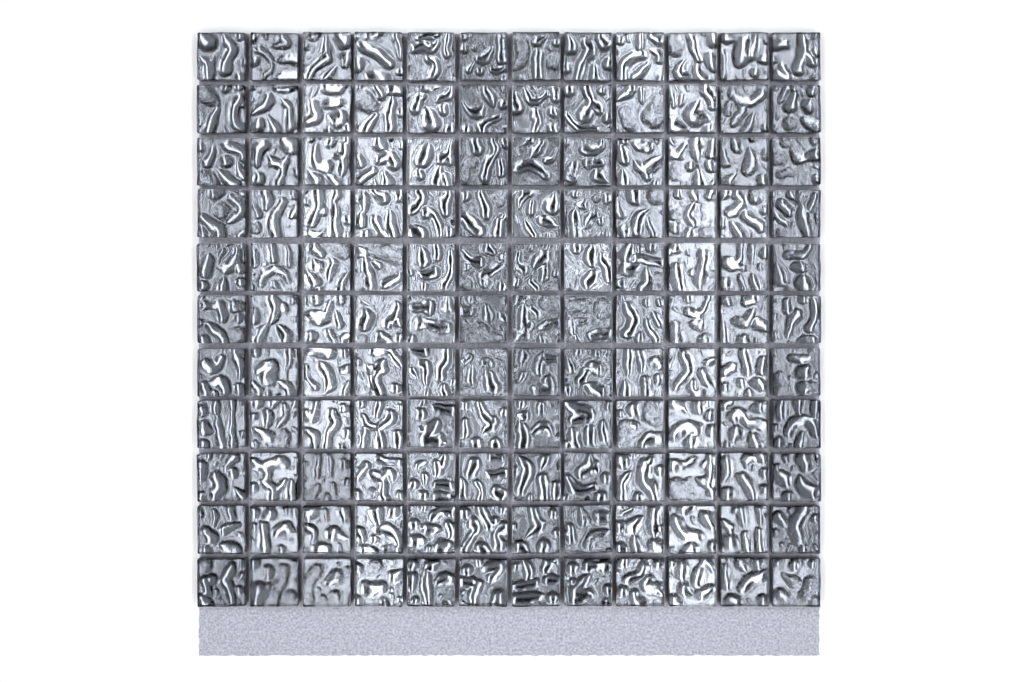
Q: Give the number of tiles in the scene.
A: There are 132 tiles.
